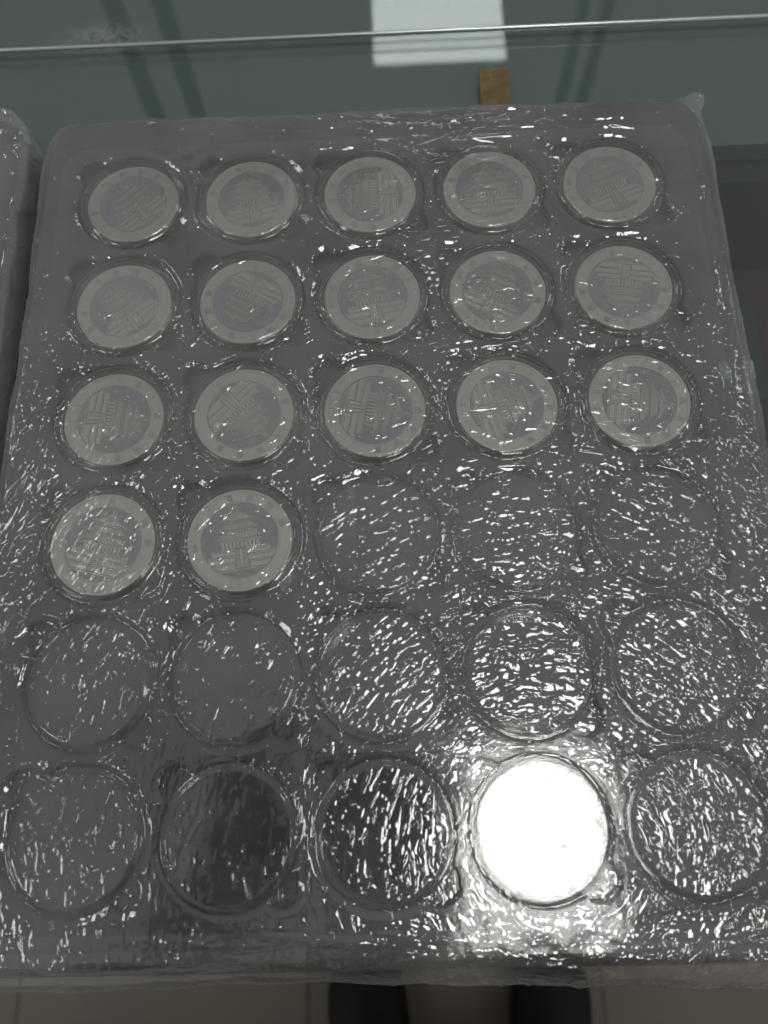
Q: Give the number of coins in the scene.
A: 17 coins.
